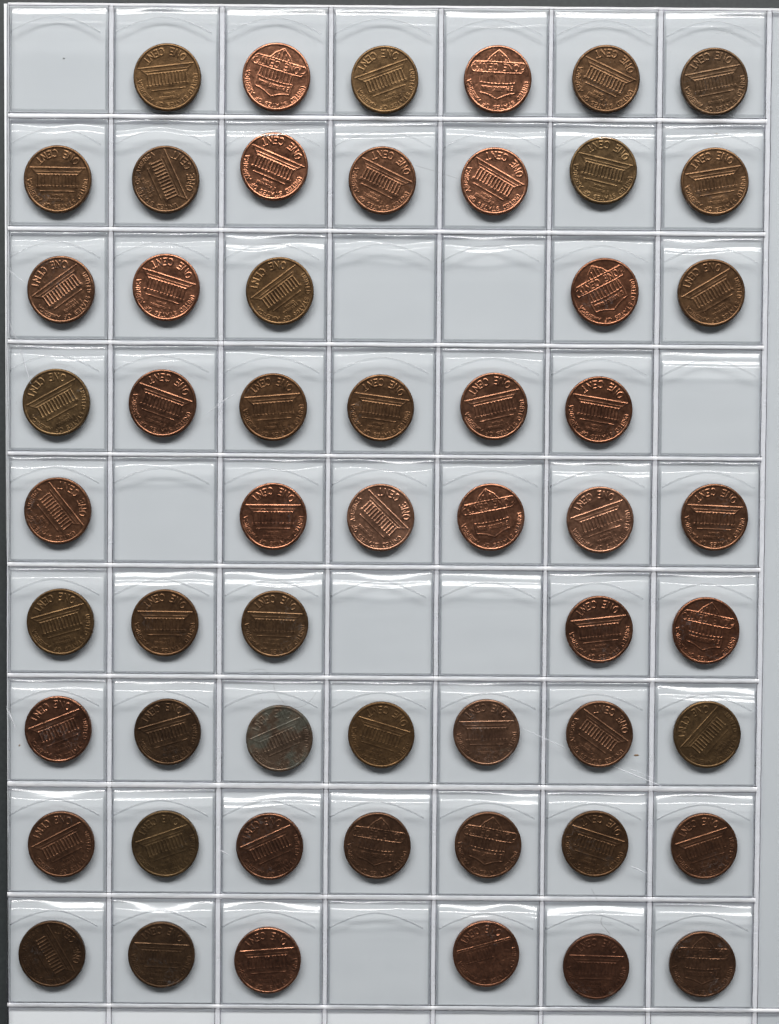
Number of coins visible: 55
